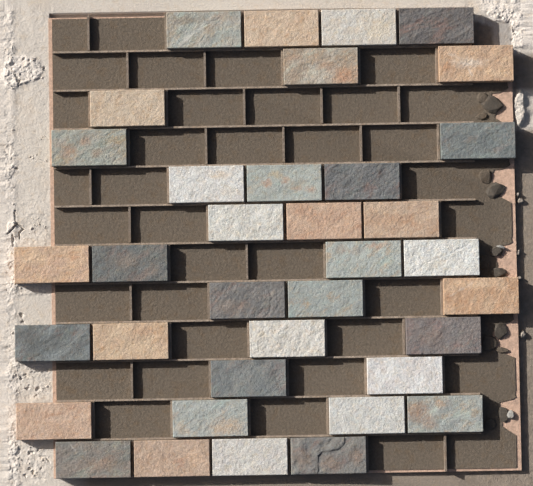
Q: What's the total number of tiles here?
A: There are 36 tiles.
